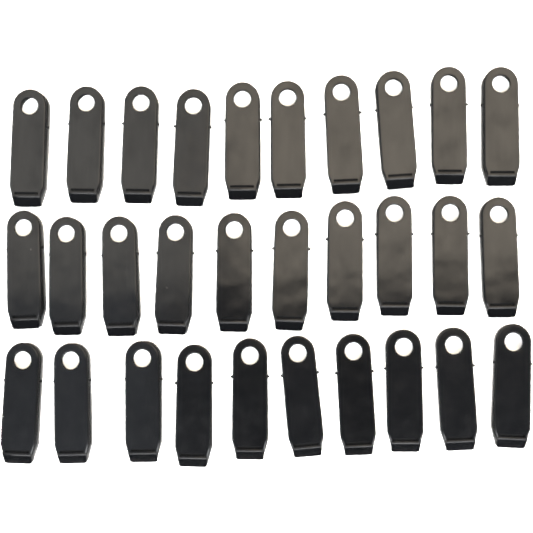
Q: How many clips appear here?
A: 30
